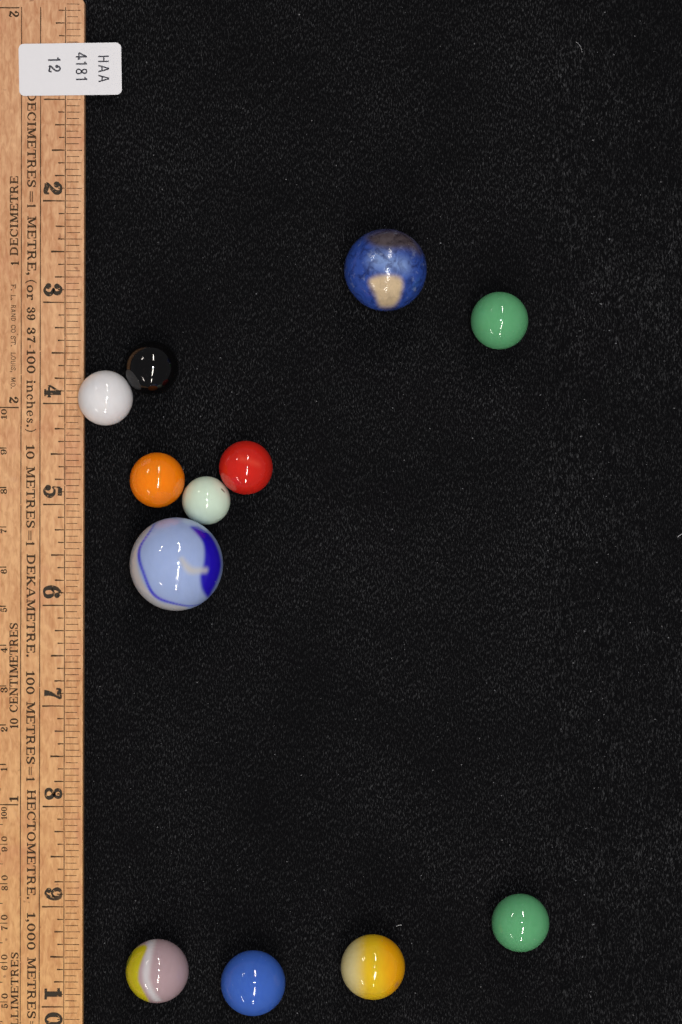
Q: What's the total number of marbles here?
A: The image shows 12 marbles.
